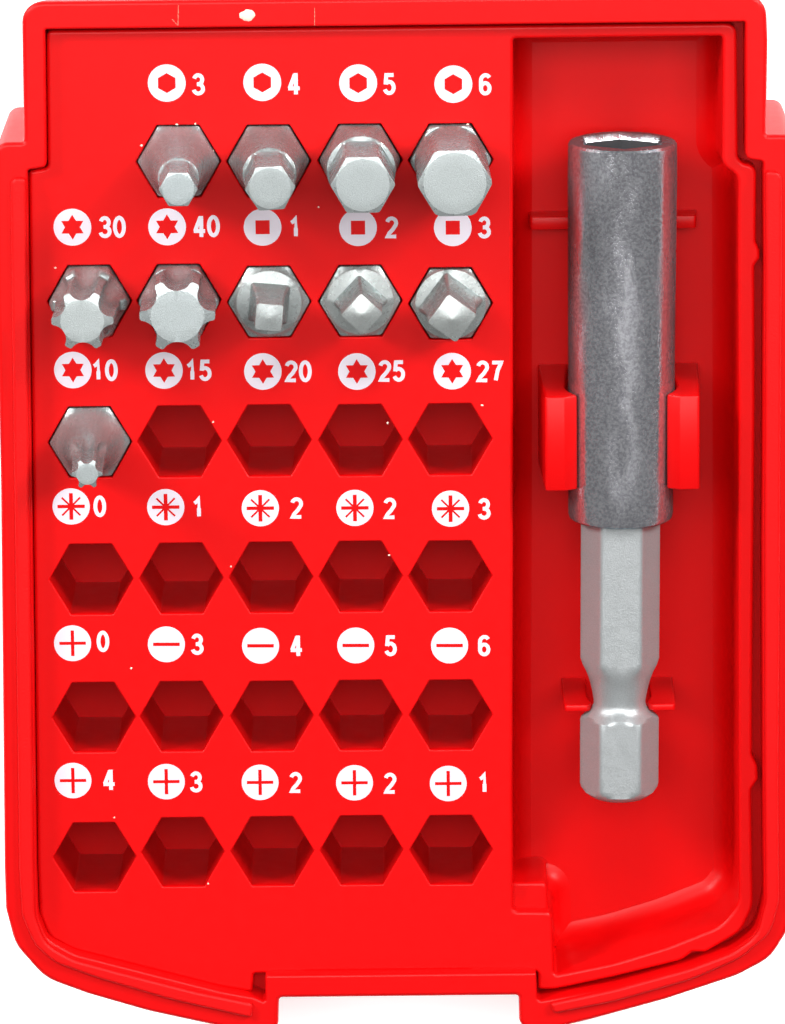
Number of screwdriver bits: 10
